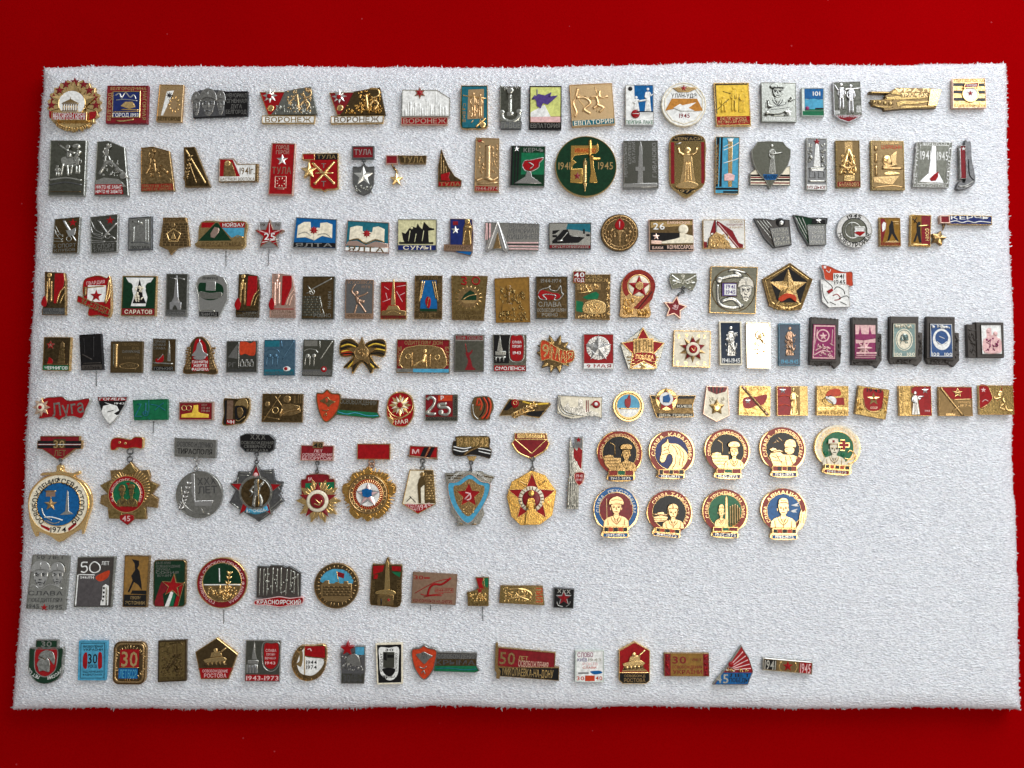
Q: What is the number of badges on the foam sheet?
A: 175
